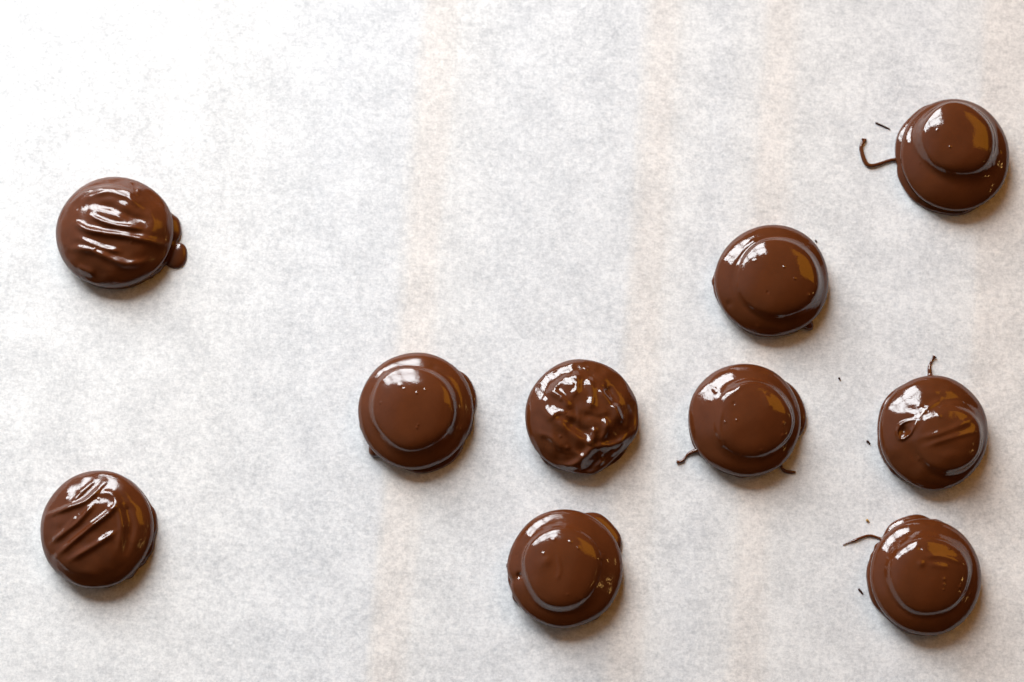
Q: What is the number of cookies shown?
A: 10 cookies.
